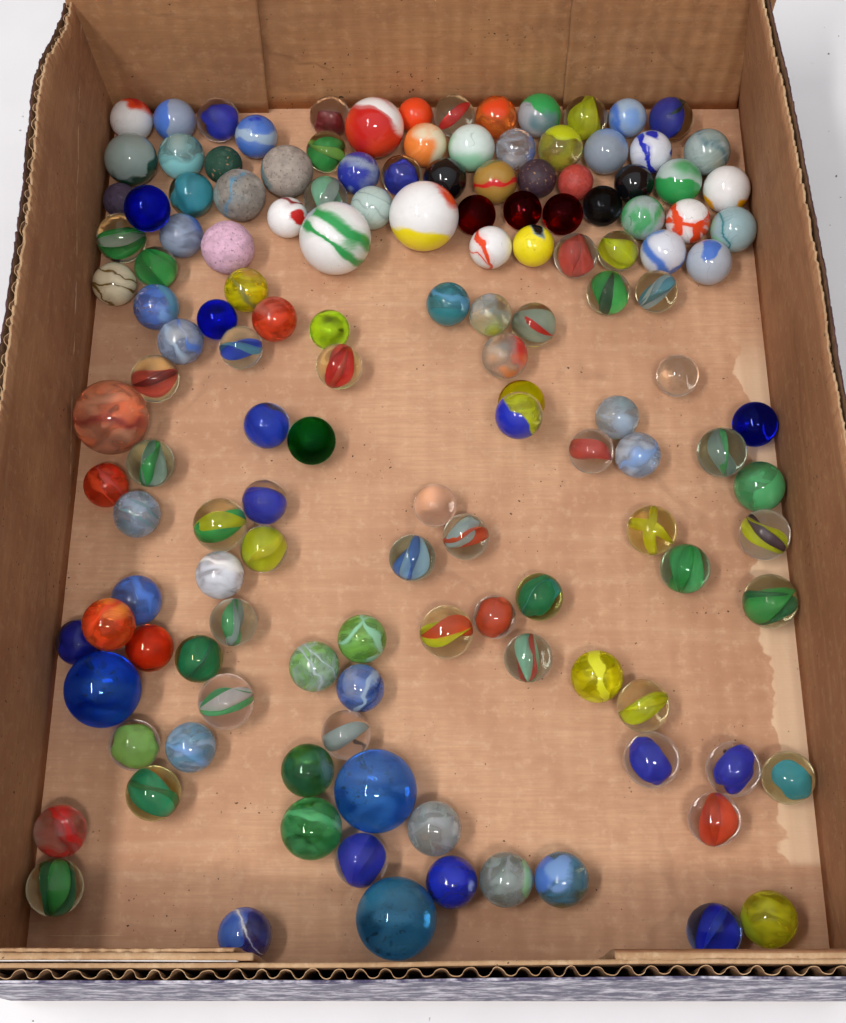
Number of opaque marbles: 38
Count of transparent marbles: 103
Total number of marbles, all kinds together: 141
